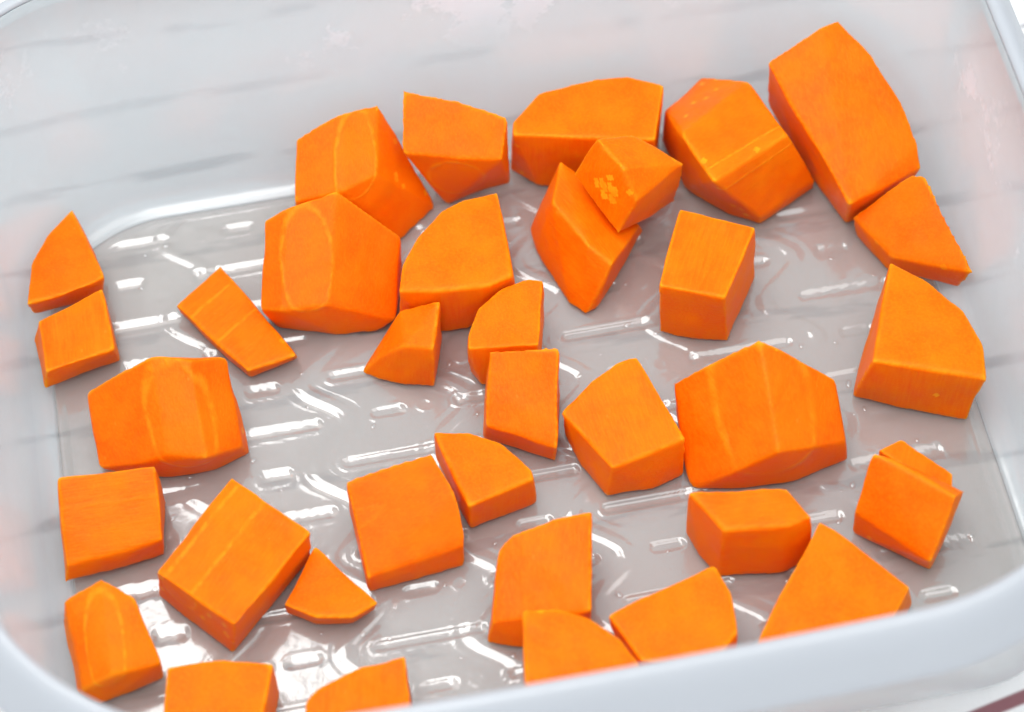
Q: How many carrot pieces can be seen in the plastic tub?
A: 35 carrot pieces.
